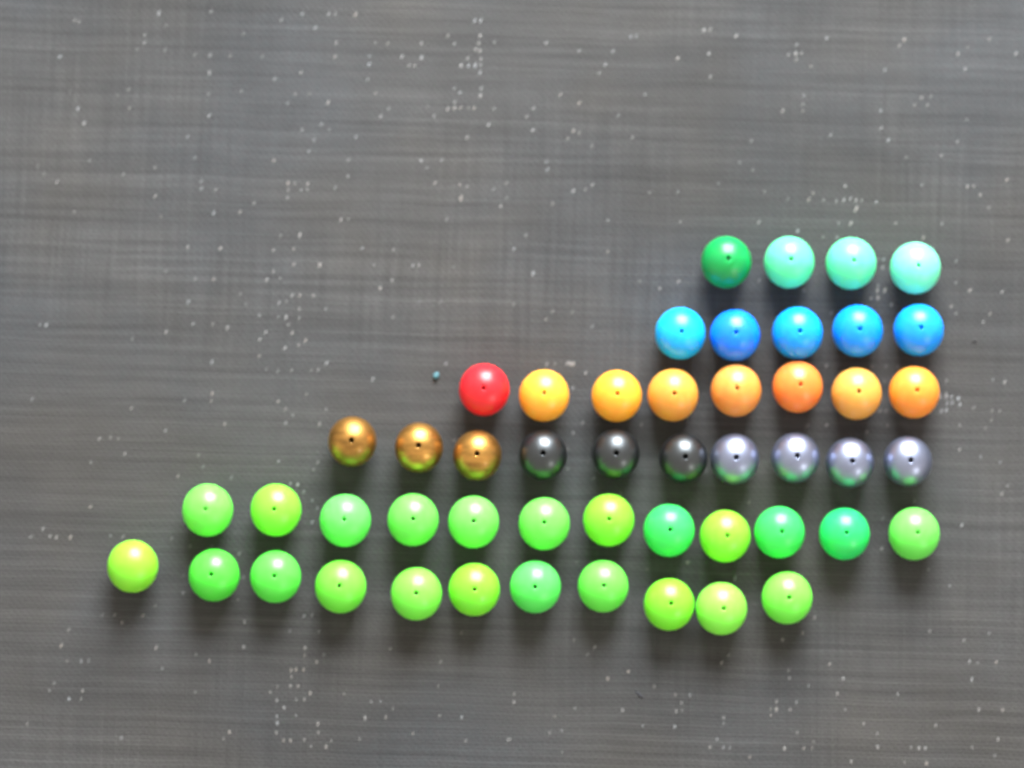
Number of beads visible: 50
